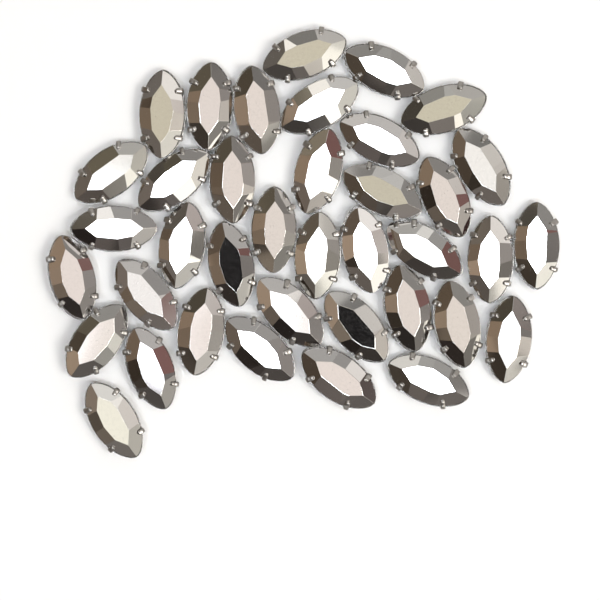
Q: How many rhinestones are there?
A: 38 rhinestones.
